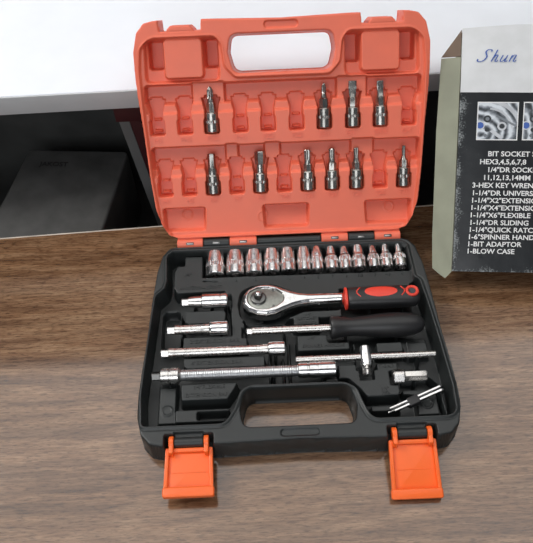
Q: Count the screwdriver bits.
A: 10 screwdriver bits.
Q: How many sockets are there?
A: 13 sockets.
